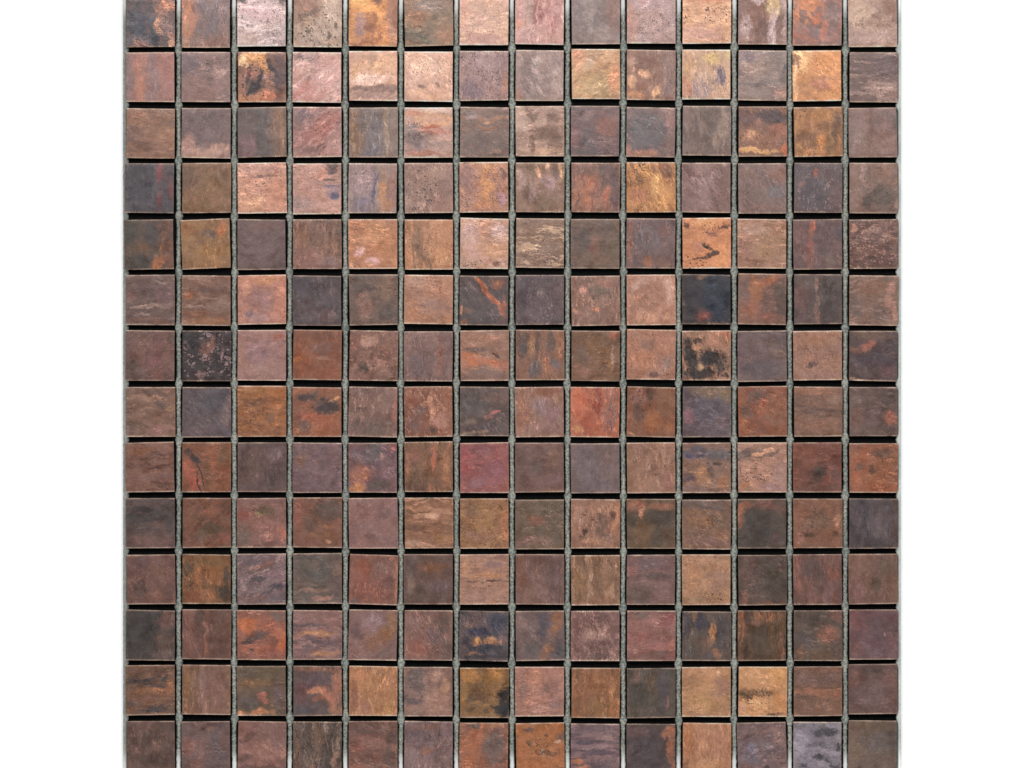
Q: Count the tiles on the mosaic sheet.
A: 196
